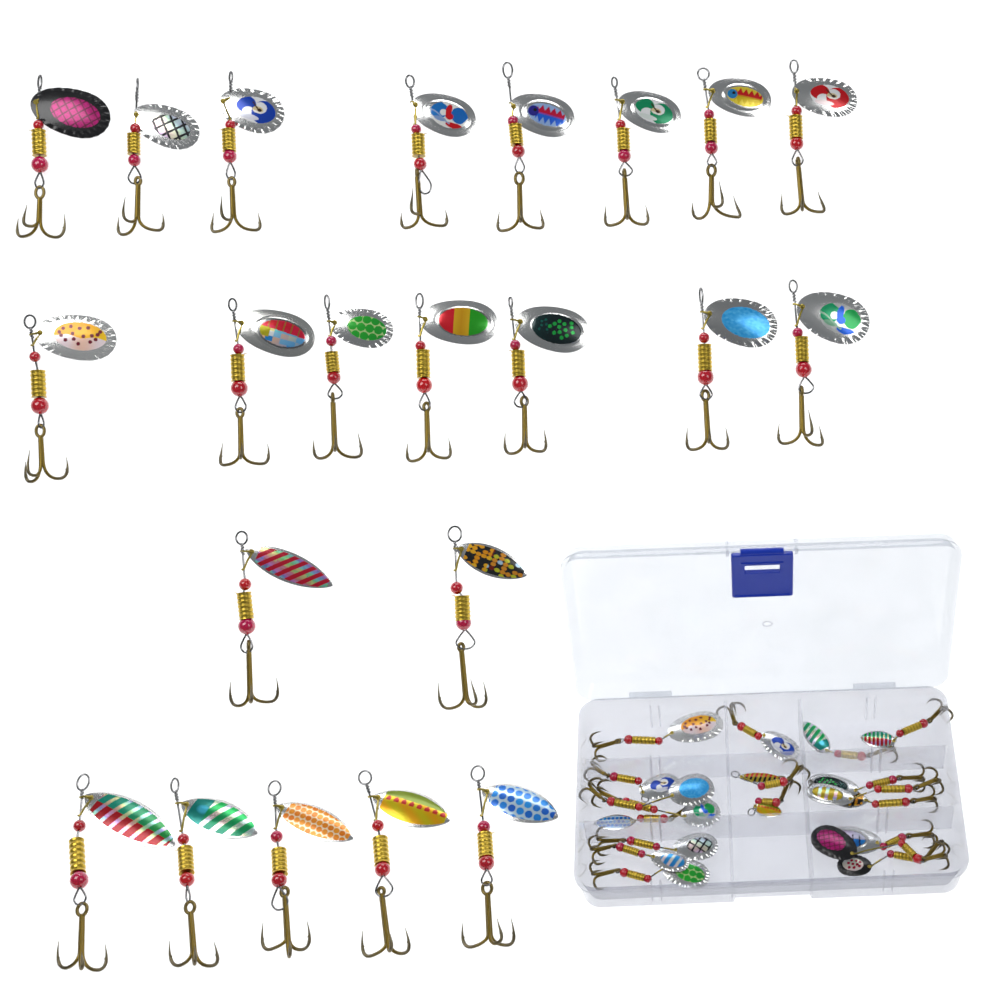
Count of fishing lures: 41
